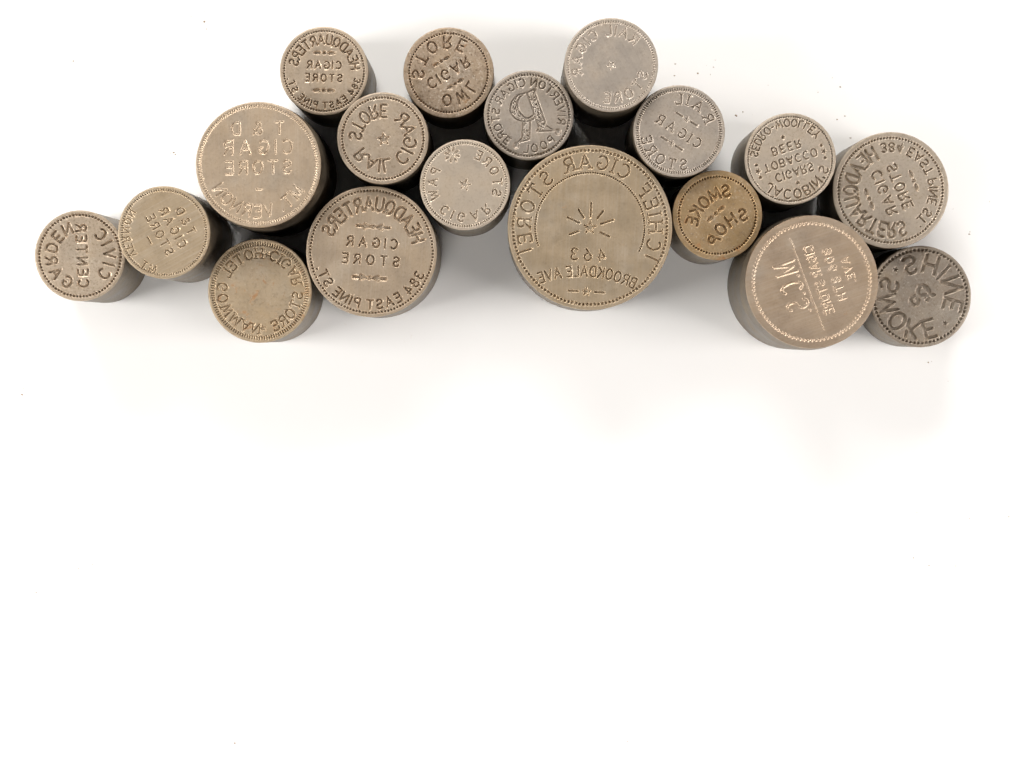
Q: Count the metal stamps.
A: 18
